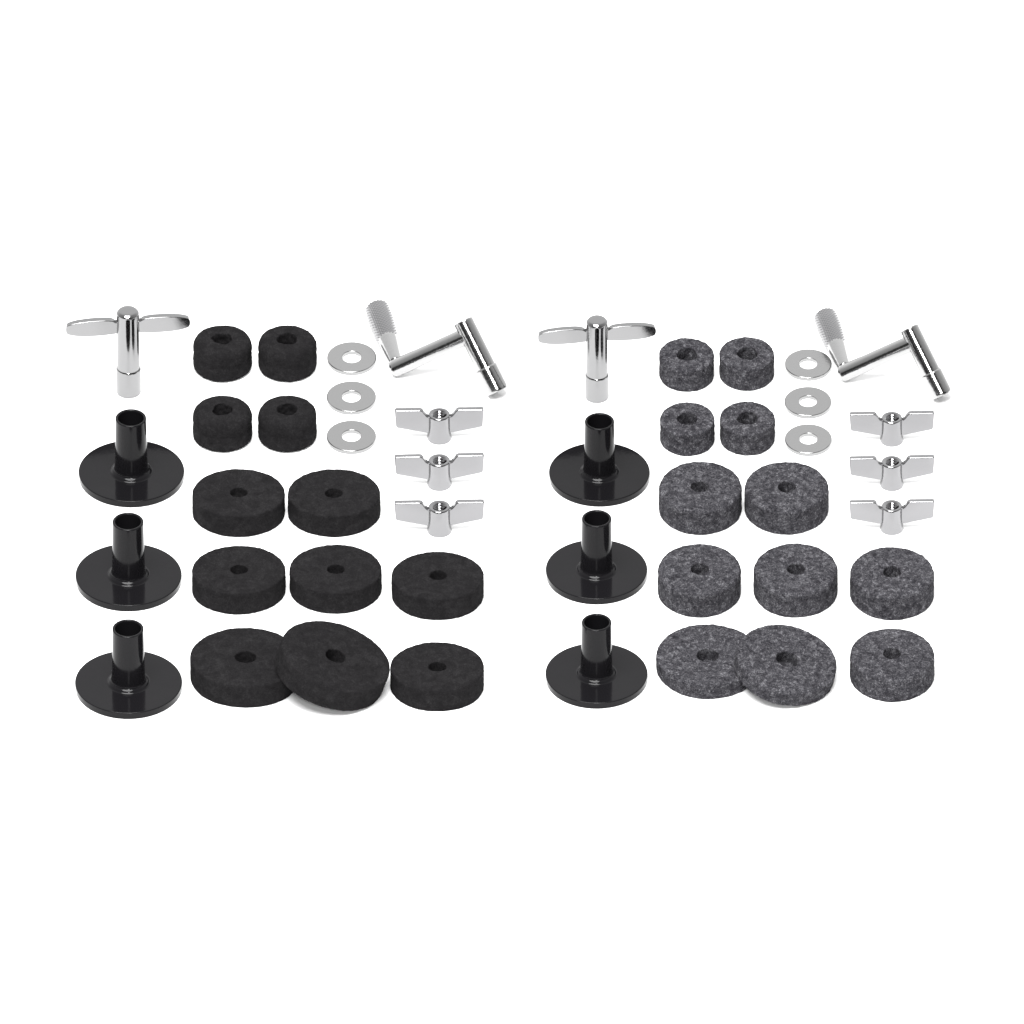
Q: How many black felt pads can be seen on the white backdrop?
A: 12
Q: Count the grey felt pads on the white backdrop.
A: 12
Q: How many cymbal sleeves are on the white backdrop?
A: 6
